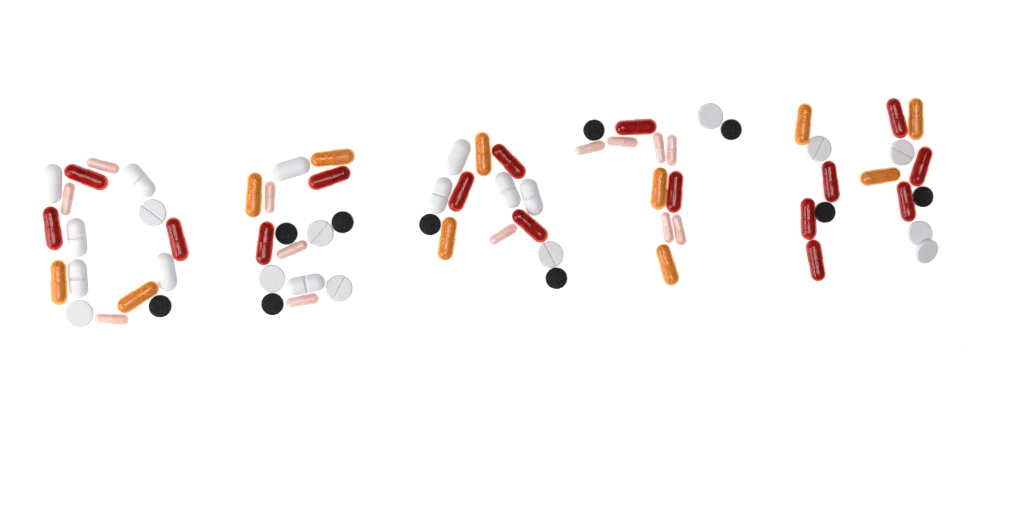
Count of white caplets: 11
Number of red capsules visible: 16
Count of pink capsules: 13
